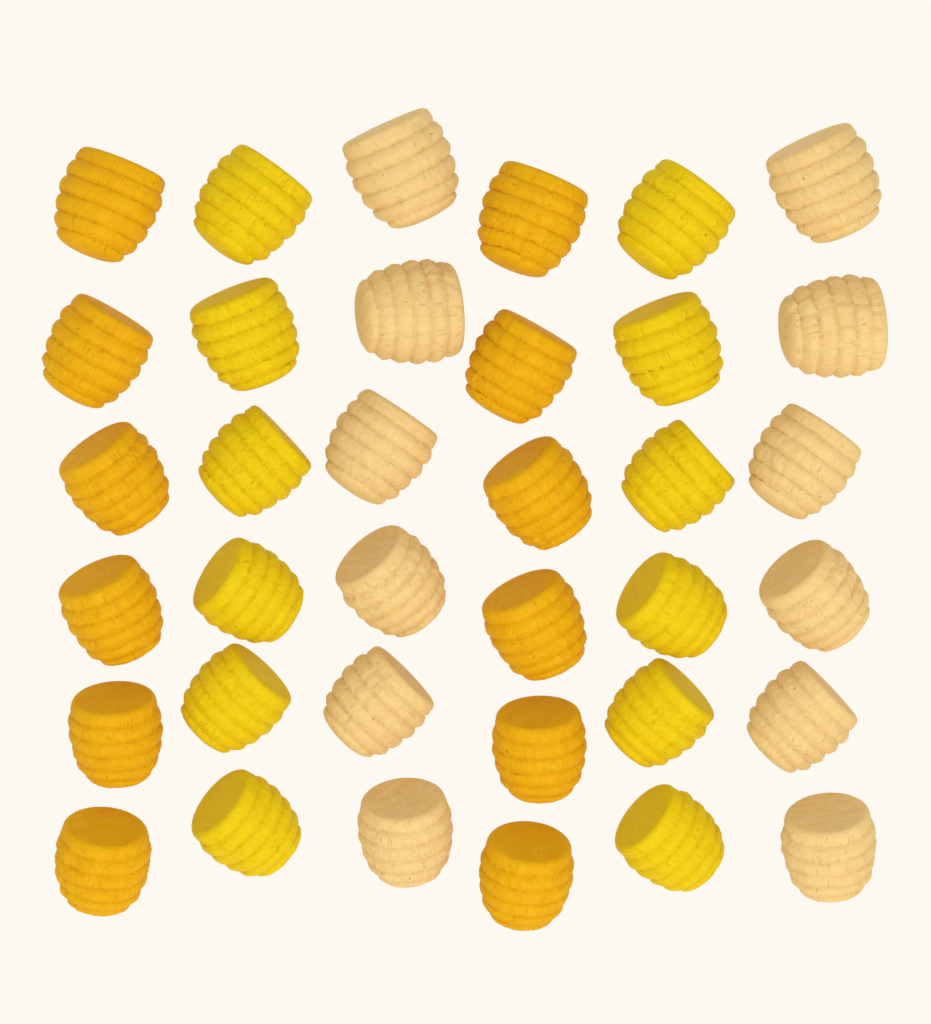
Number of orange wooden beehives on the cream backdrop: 12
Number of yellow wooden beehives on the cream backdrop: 12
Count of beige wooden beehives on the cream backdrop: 12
